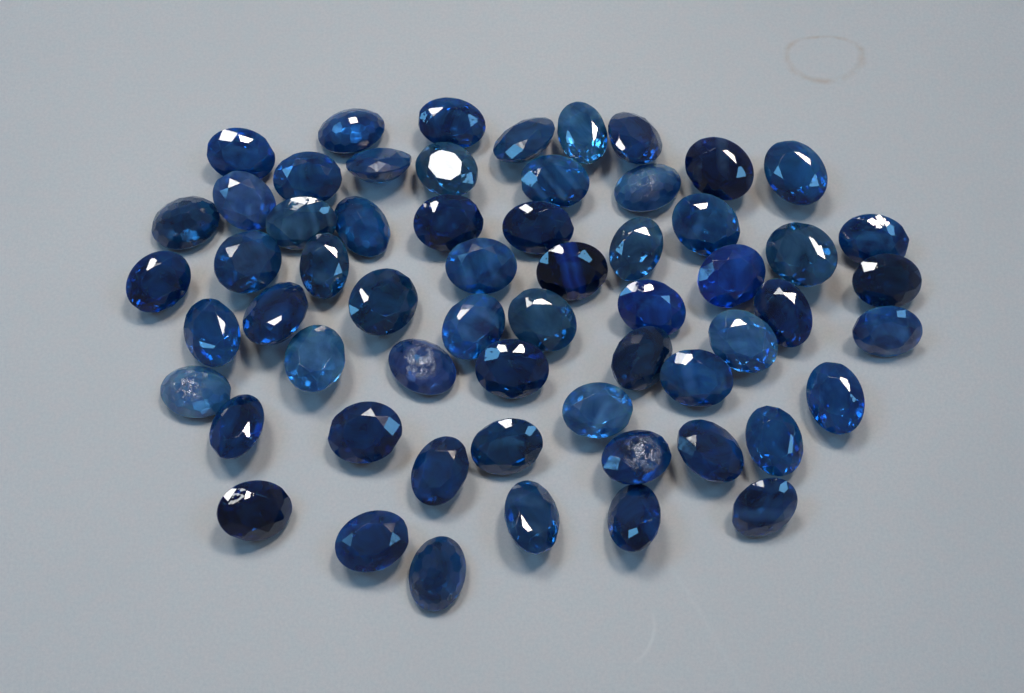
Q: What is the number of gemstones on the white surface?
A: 60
